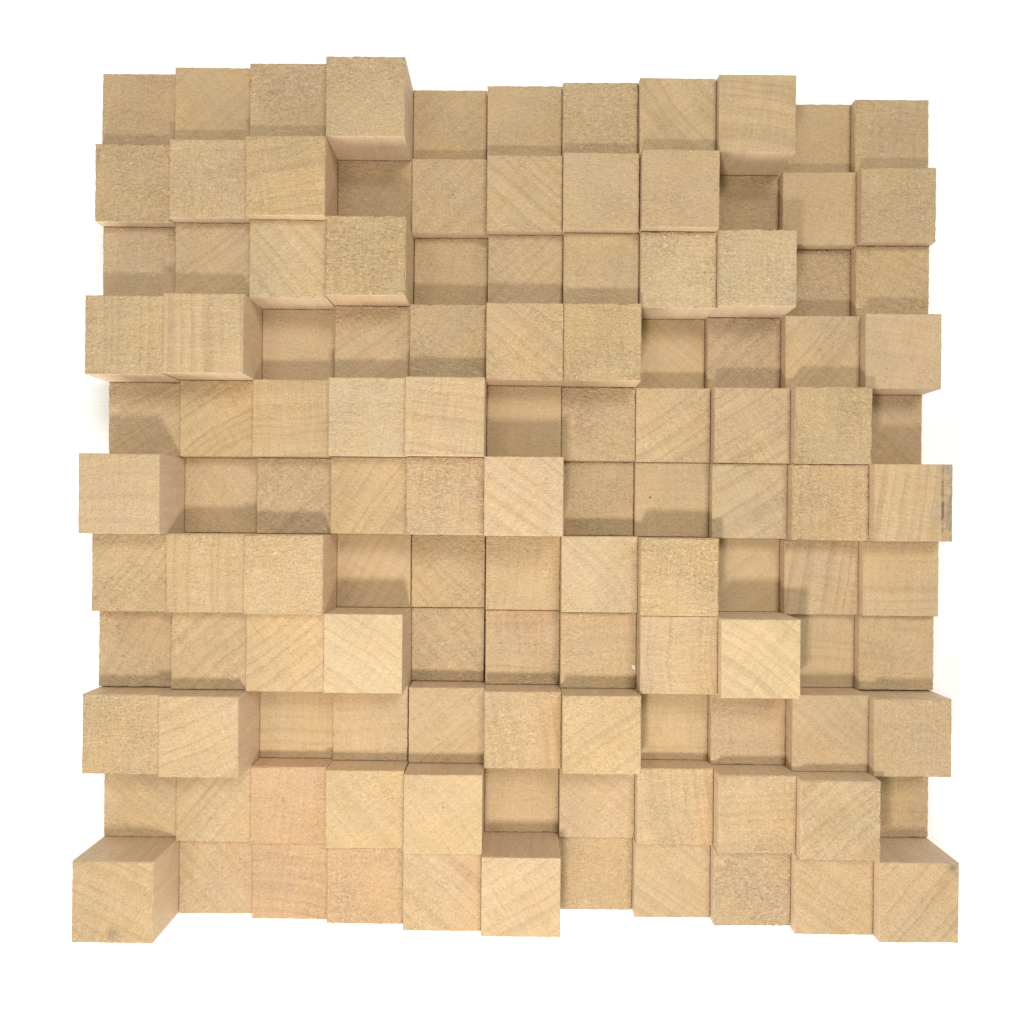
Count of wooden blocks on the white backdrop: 121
